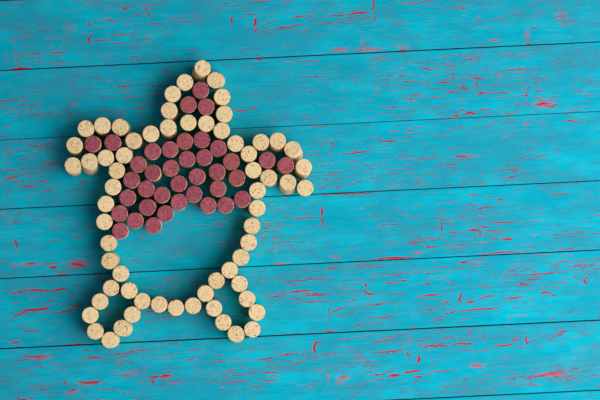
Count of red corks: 38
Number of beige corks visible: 65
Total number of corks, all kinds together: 103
